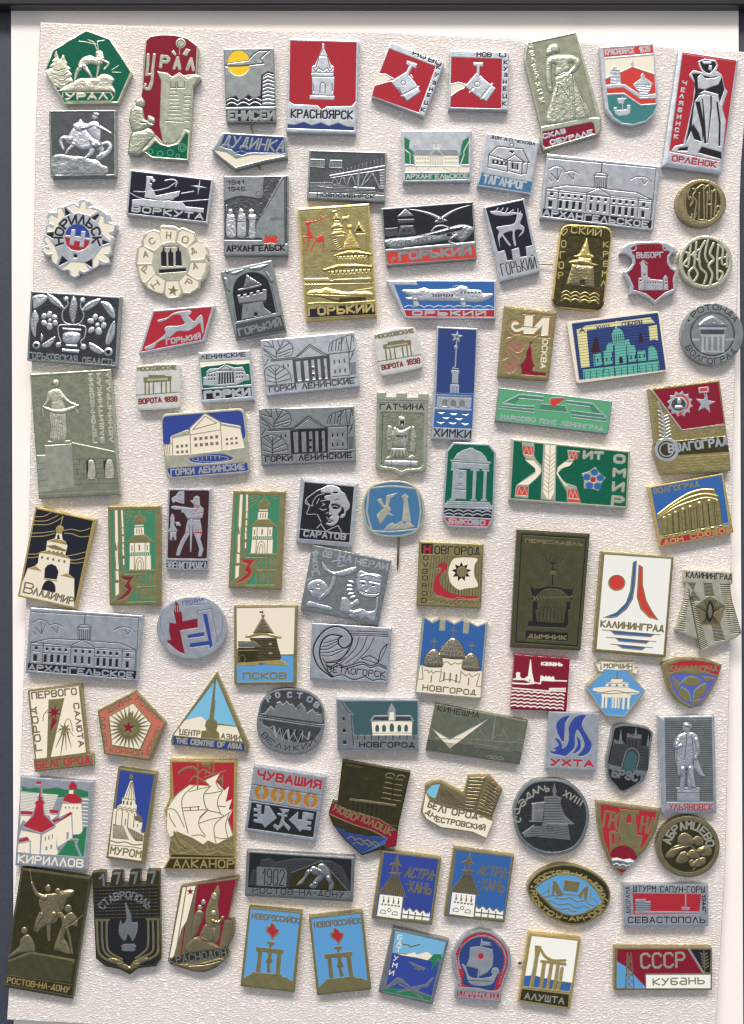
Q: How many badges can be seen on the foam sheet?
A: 98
